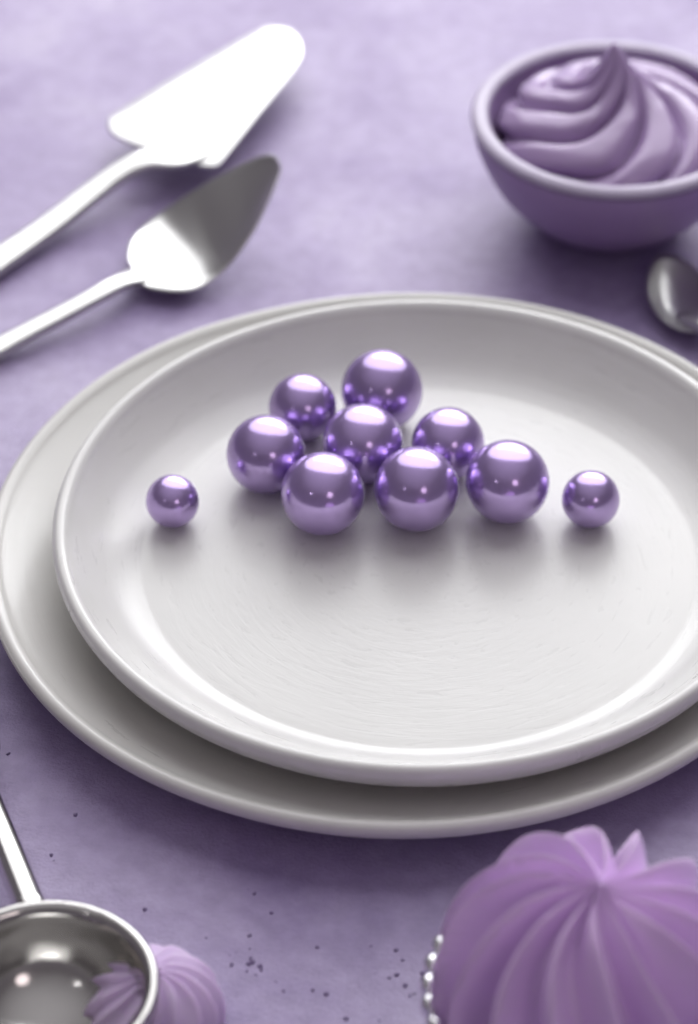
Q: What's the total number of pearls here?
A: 10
